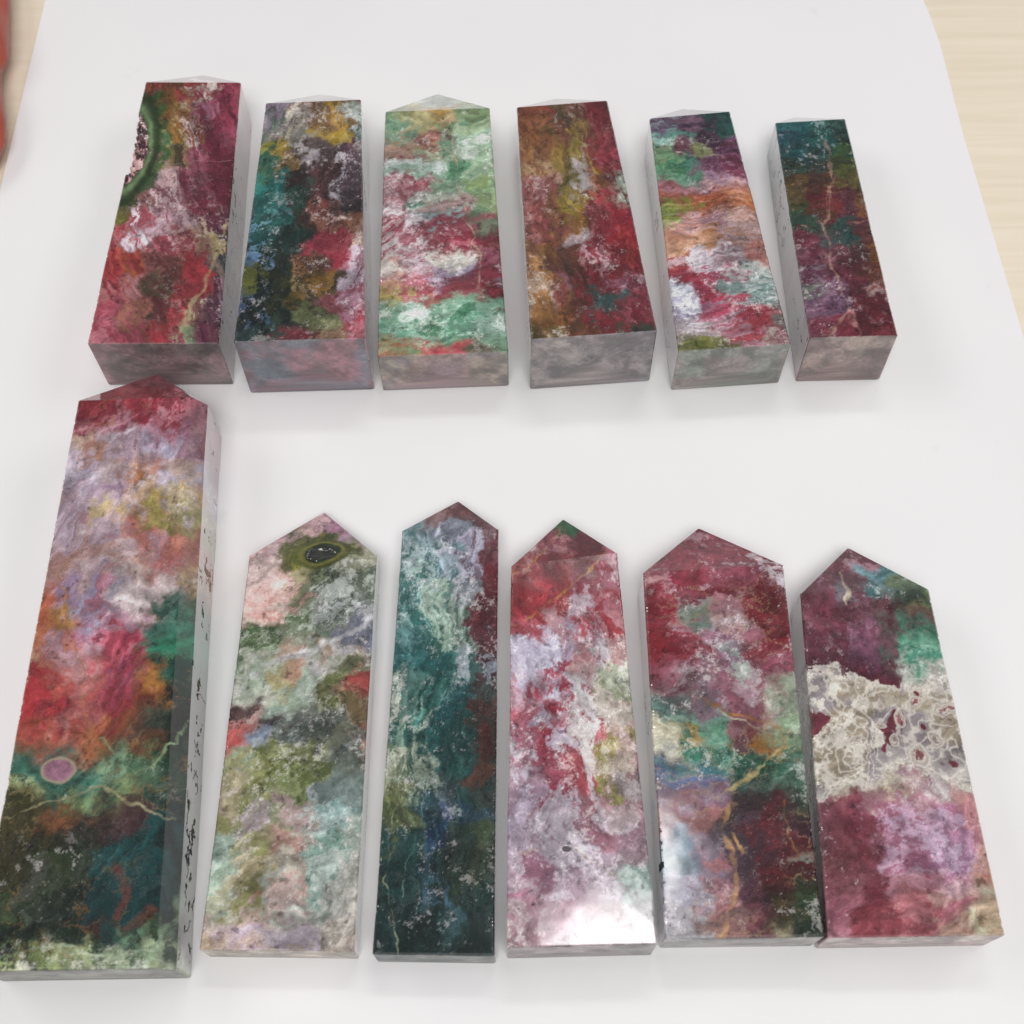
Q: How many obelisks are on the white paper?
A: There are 12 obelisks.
